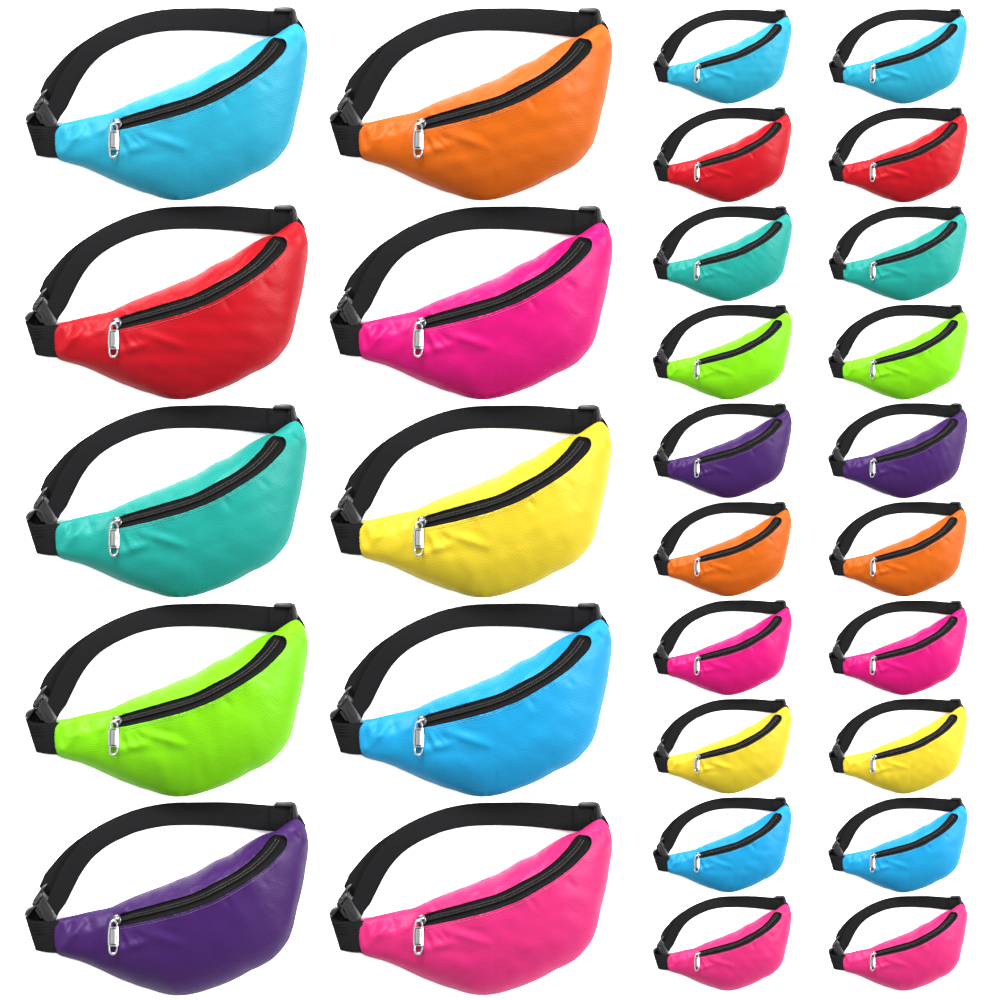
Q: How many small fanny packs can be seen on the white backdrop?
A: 20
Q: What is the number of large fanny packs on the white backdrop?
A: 10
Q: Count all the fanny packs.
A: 30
